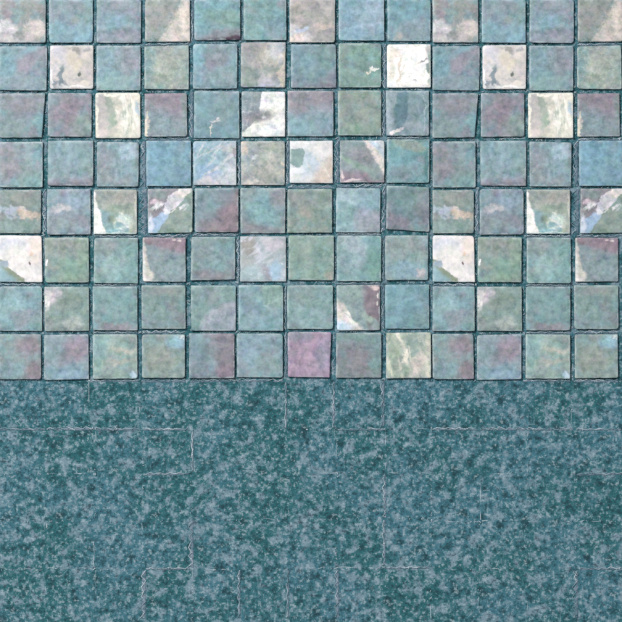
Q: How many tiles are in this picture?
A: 104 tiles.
